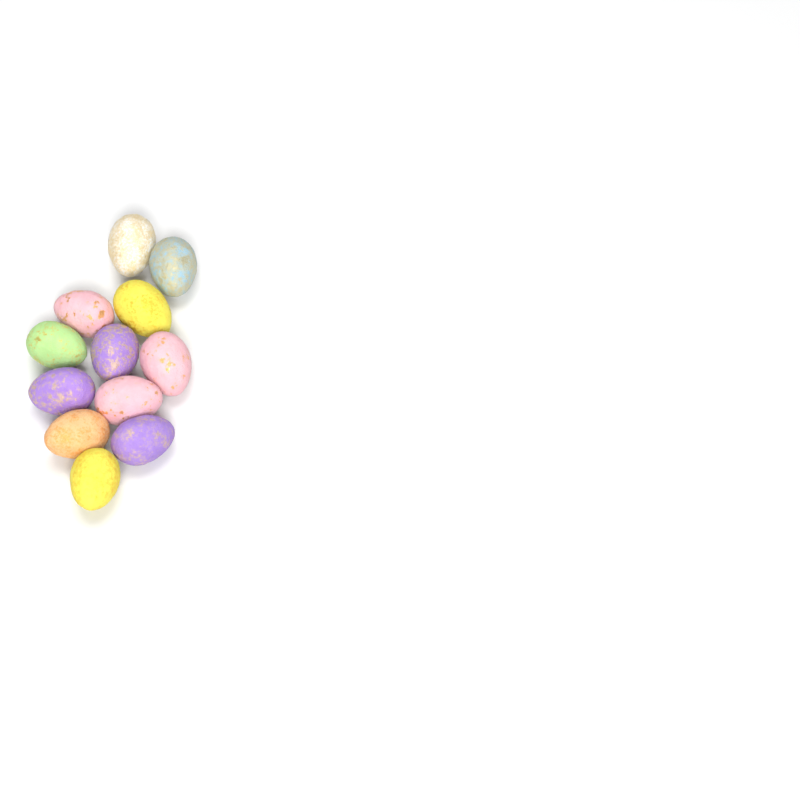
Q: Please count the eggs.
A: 12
